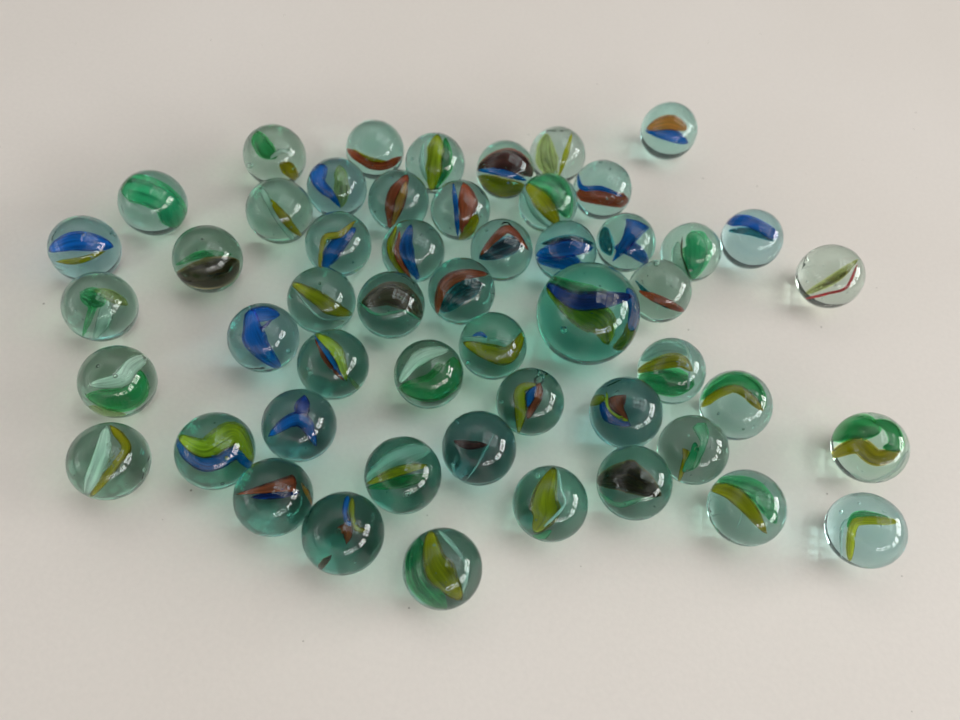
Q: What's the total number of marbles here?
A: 52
